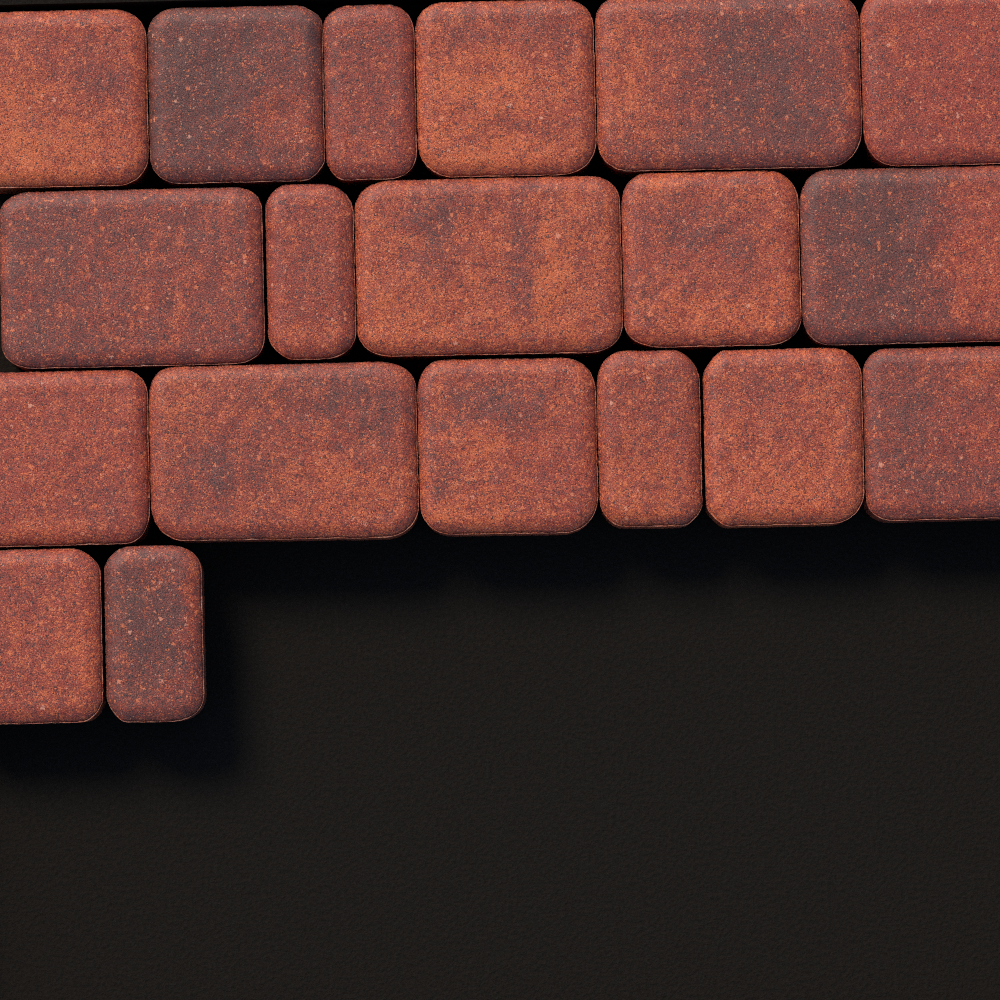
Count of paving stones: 19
